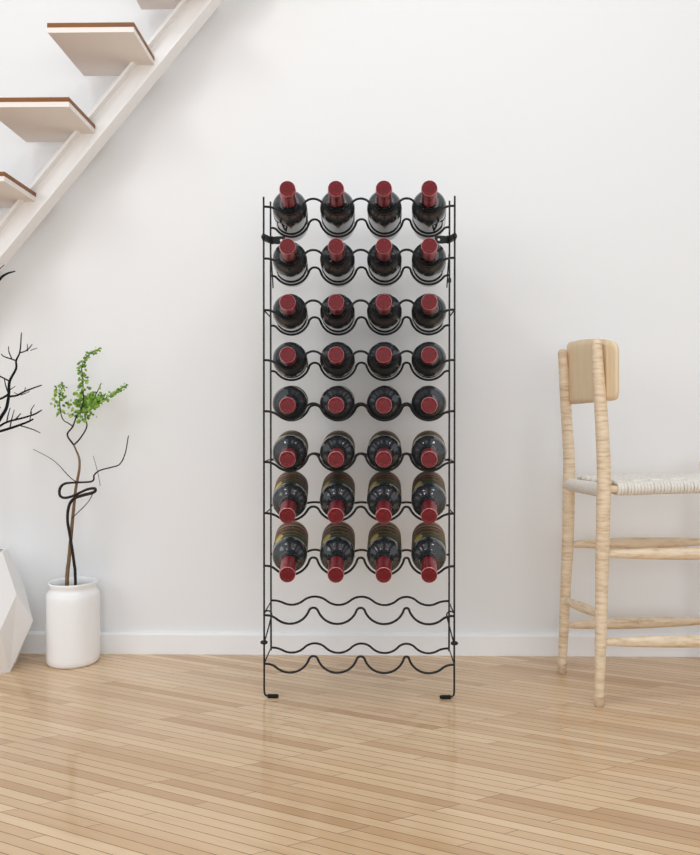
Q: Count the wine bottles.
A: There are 32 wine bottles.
